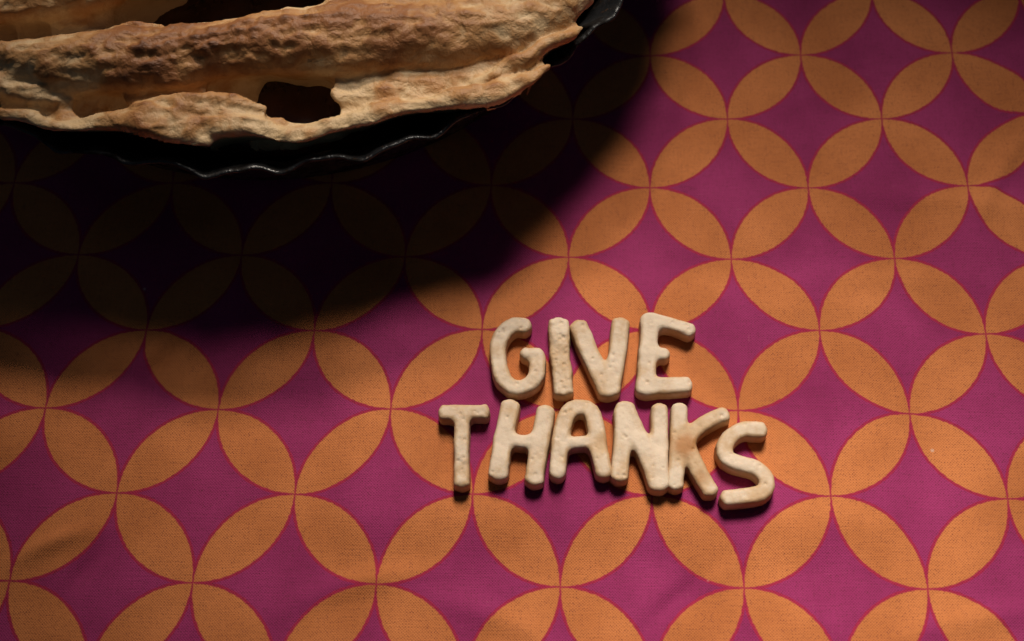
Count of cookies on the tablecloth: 10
